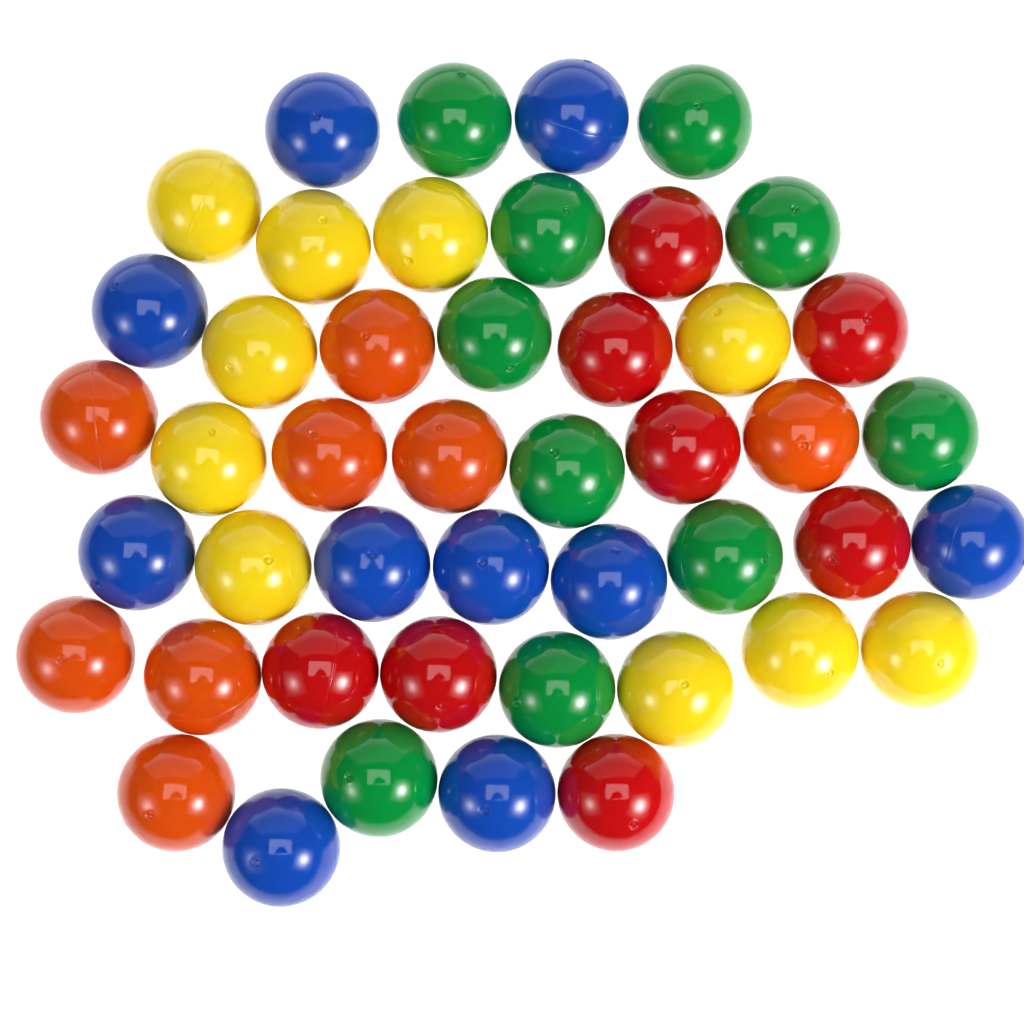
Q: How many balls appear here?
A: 46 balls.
